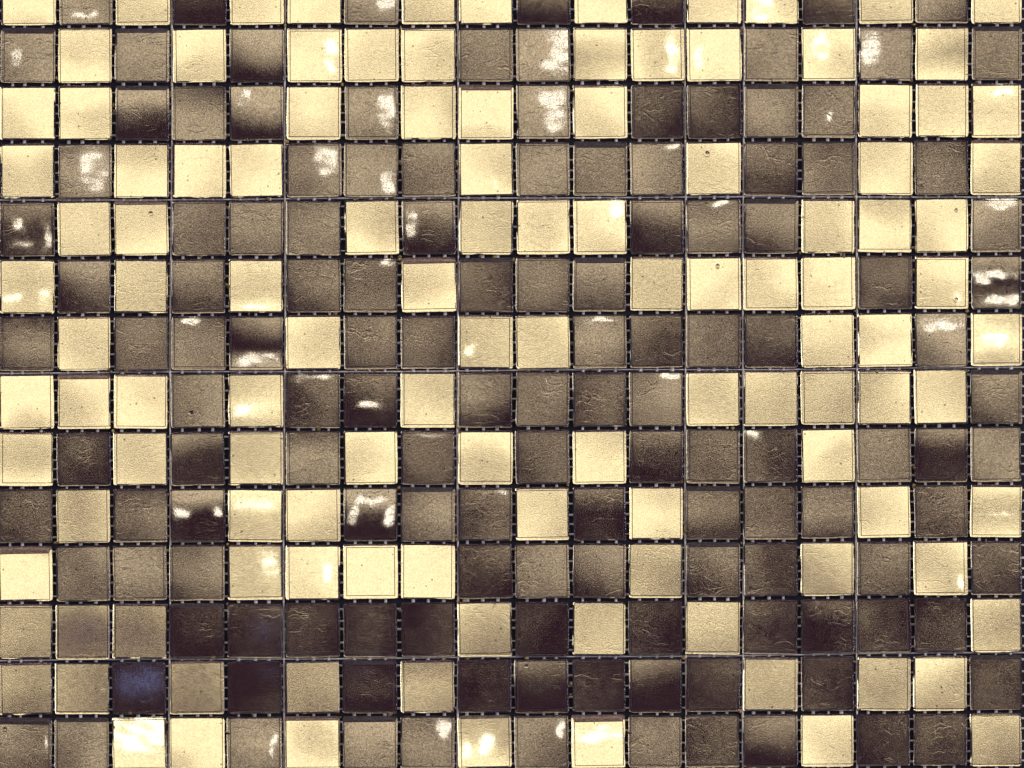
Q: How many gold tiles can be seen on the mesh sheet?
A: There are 117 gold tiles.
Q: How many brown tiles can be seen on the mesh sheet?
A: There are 135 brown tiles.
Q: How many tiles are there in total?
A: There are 252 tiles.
